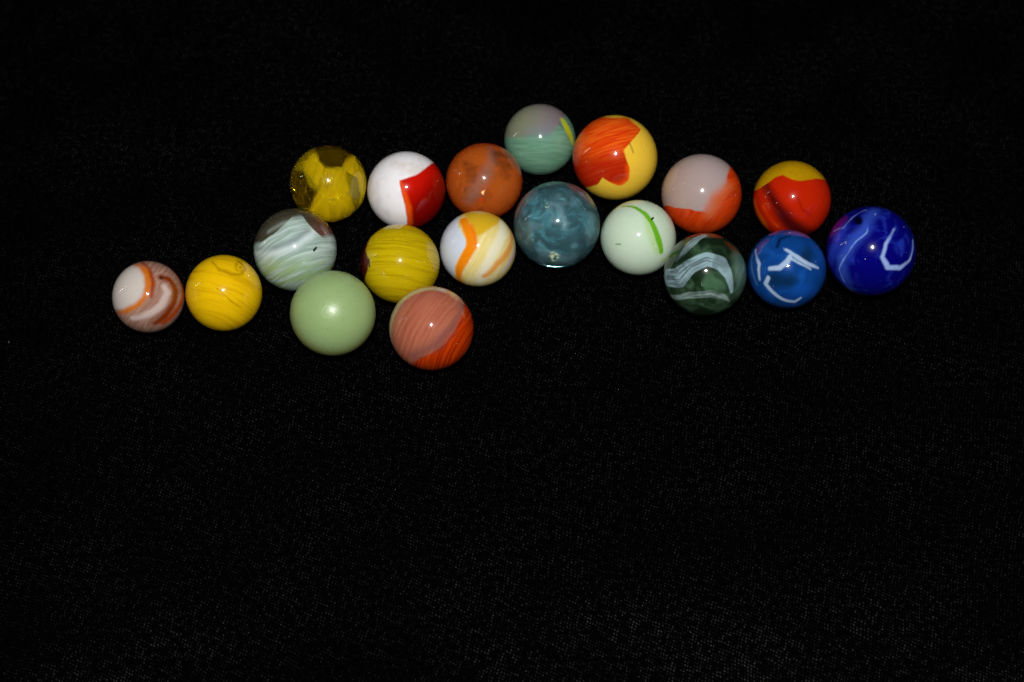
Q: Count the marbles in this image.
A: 19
